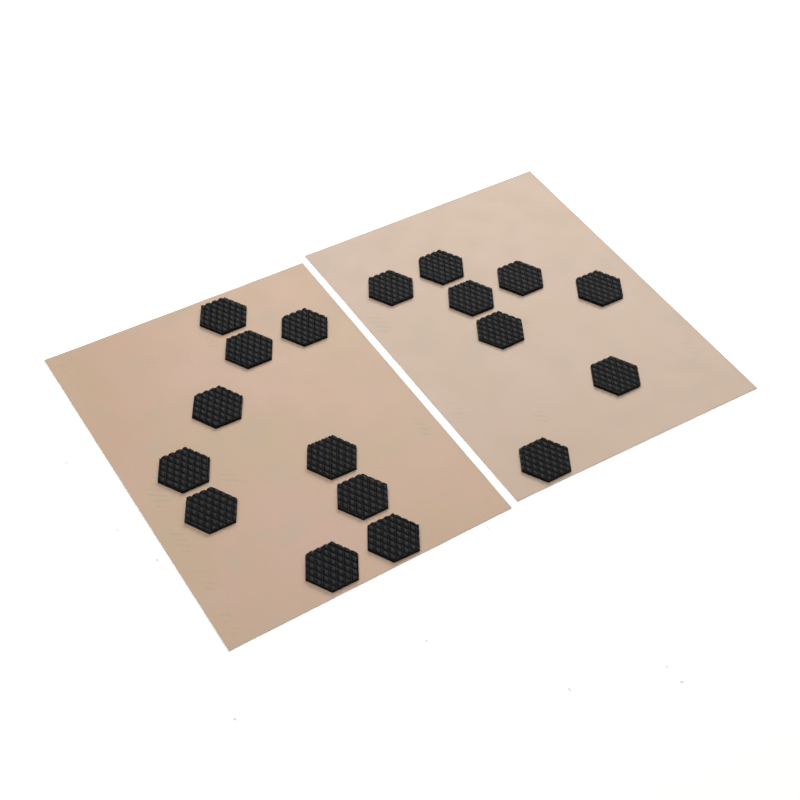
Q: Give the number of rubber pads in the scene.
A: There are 18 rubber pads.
